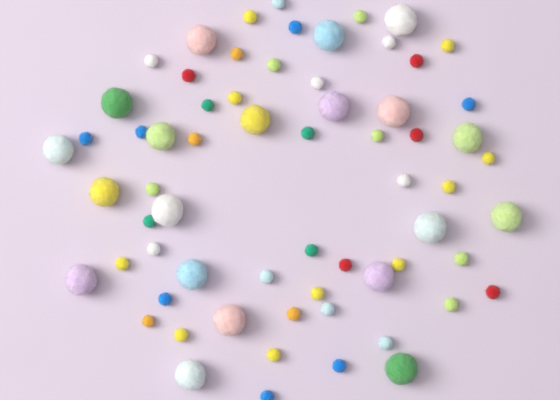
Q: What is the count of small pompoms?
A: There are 45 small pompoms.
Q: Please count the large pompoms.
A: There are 20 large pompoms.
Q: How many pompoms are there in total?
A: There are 65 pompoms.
